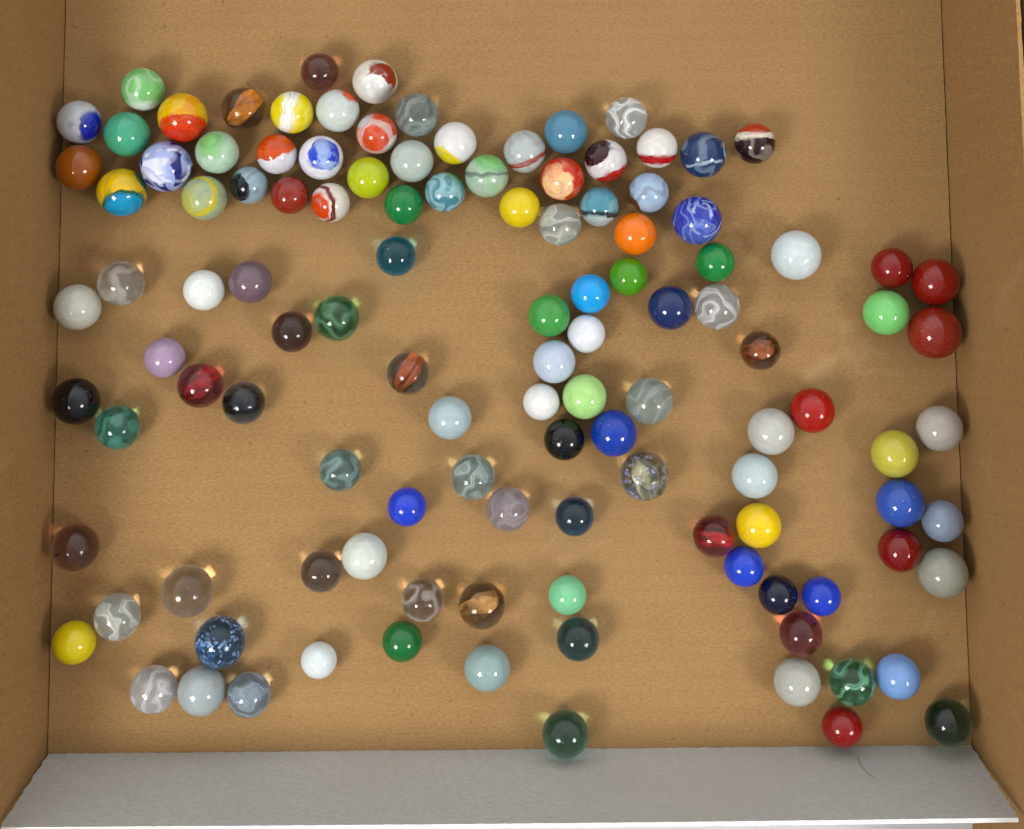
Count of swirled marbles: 27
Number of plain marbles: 55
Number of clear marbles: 36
